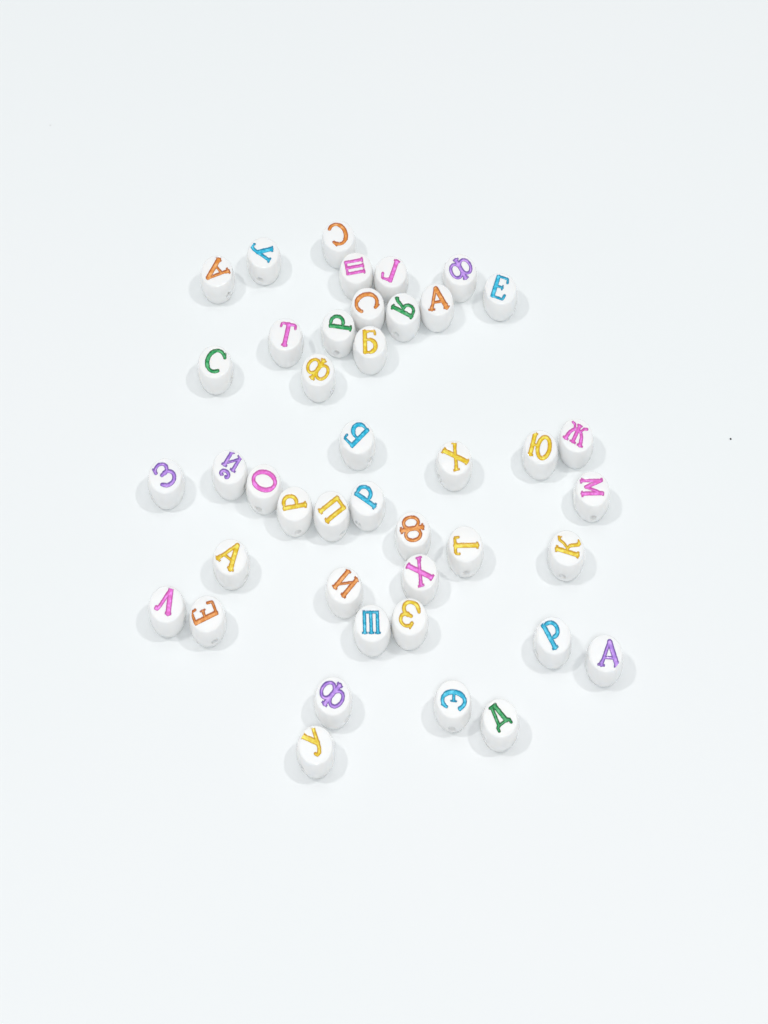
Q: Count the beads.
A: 42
